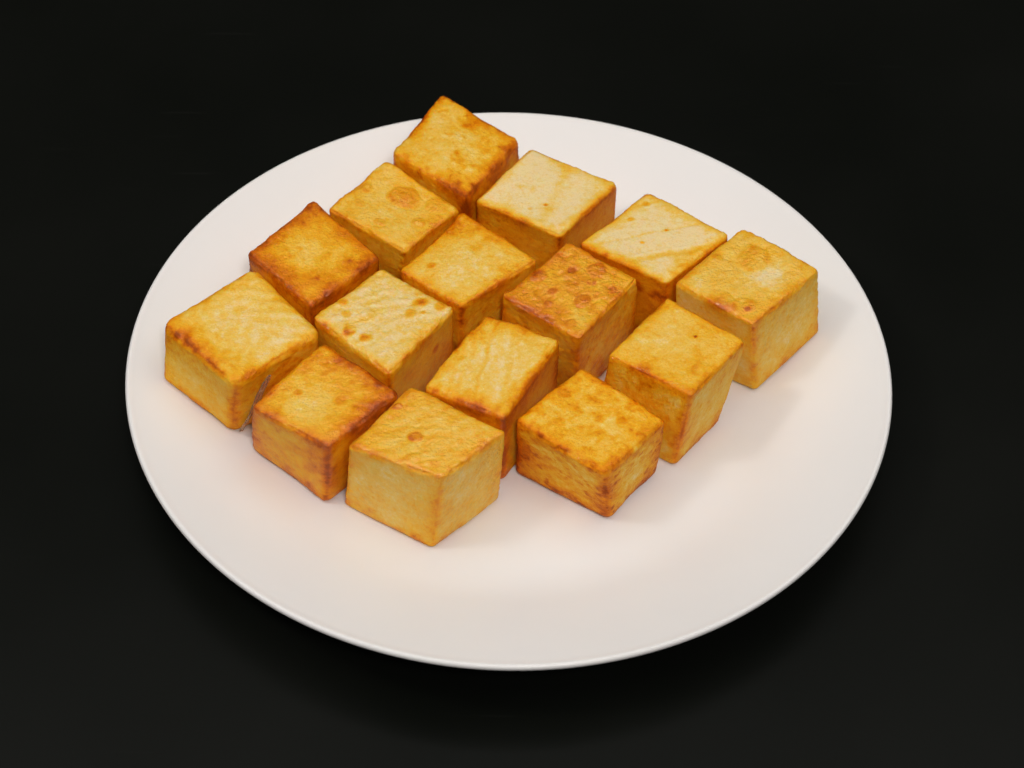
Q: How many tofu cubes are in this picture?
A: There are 15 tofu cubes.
